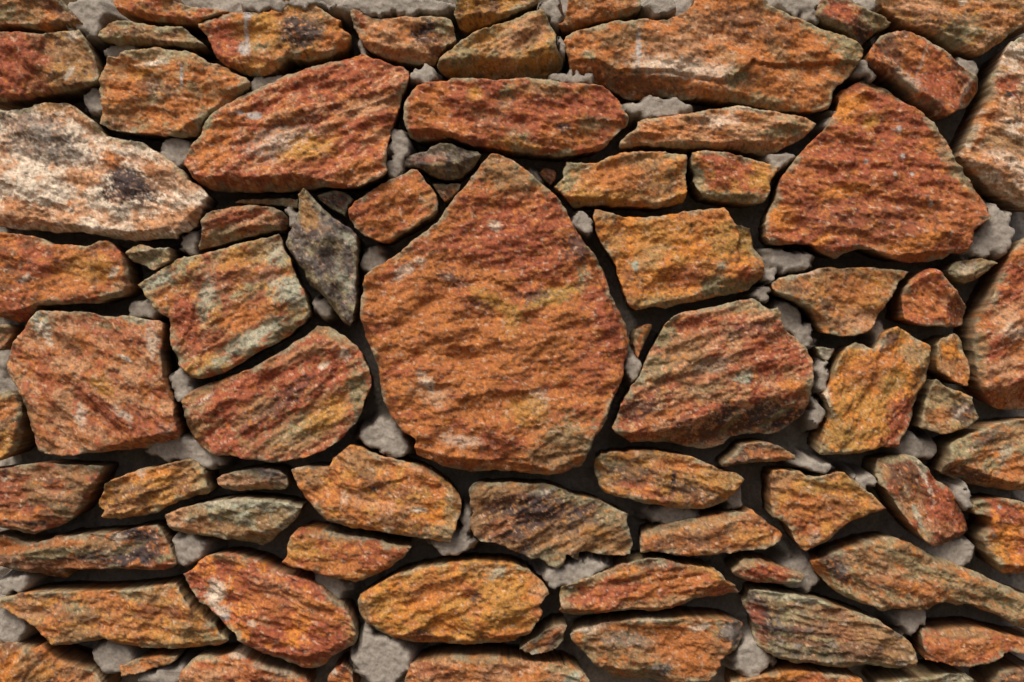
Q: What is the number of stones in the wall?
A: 82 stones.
